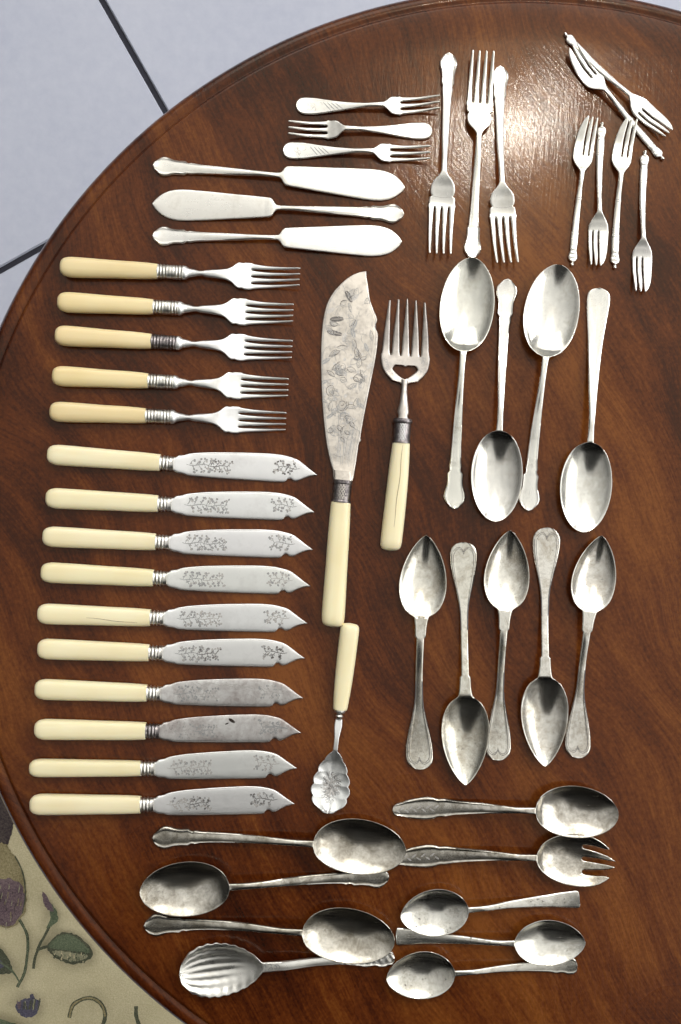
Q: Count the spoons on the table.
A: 18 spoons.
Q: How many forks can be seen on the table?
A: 19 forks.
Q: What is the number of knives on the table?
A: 14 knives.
